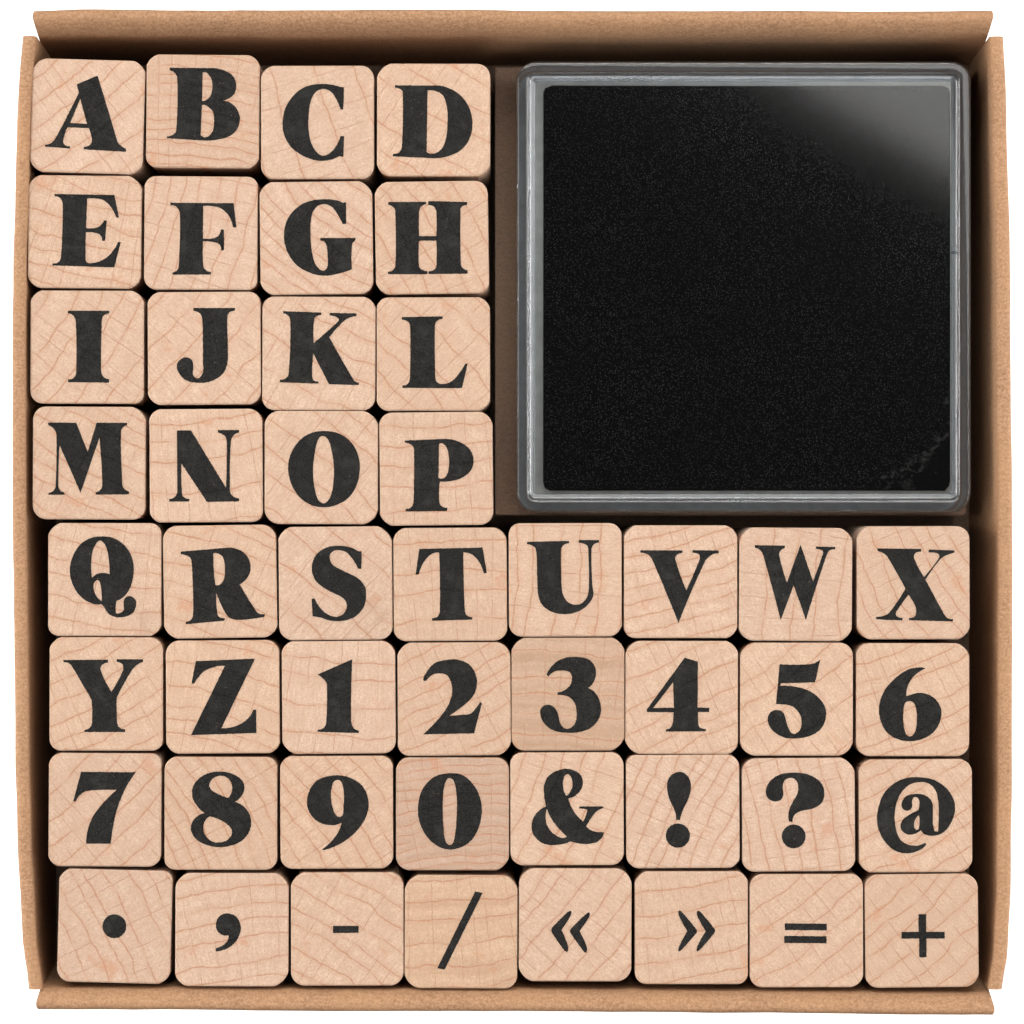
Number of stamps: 48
